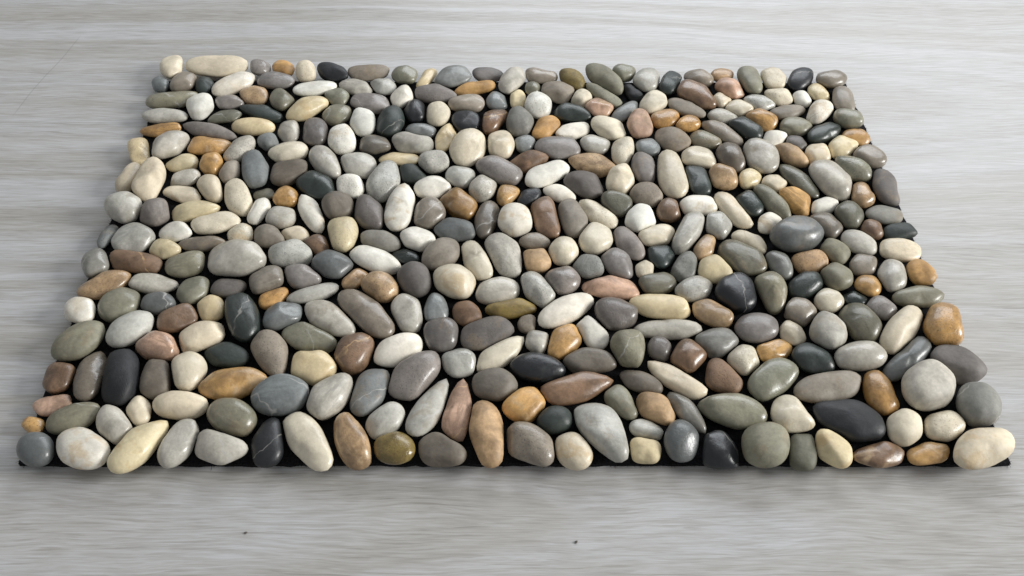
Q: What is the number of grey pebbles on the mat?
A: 195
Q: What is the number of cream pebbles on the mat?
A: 106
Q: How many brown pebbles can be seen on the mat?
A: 67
